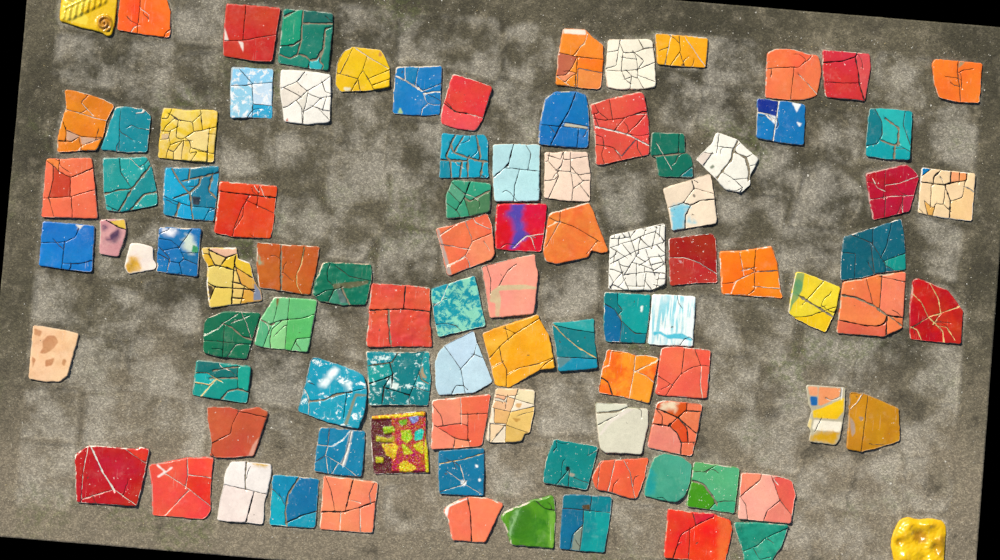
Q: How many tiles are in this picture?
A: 94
